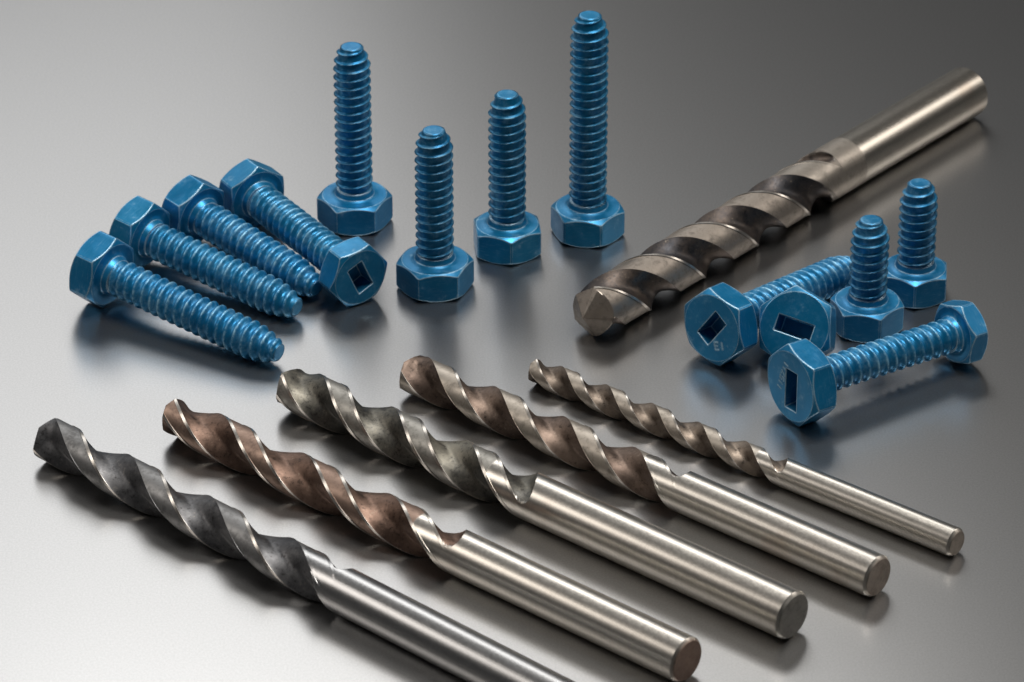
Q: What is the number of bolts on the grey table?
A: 13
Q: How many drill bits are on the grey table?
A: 6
